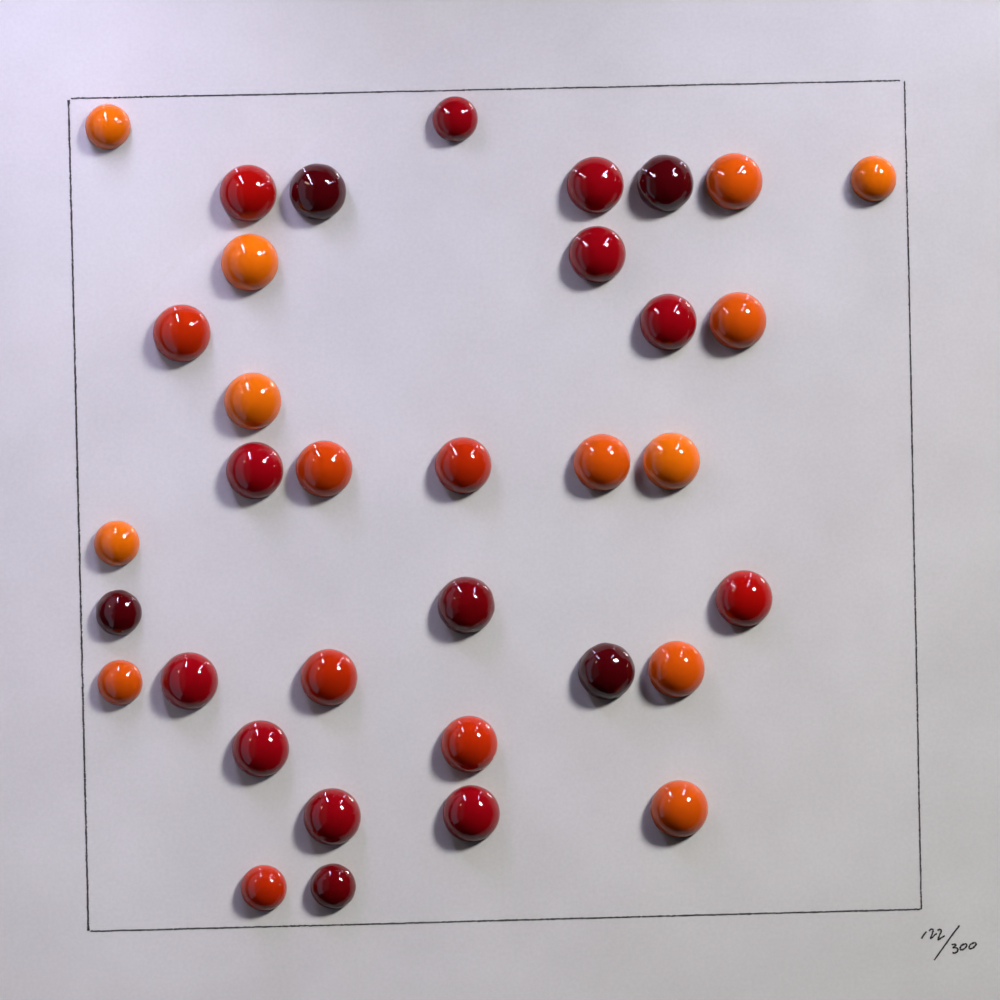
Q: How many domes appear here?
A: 35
